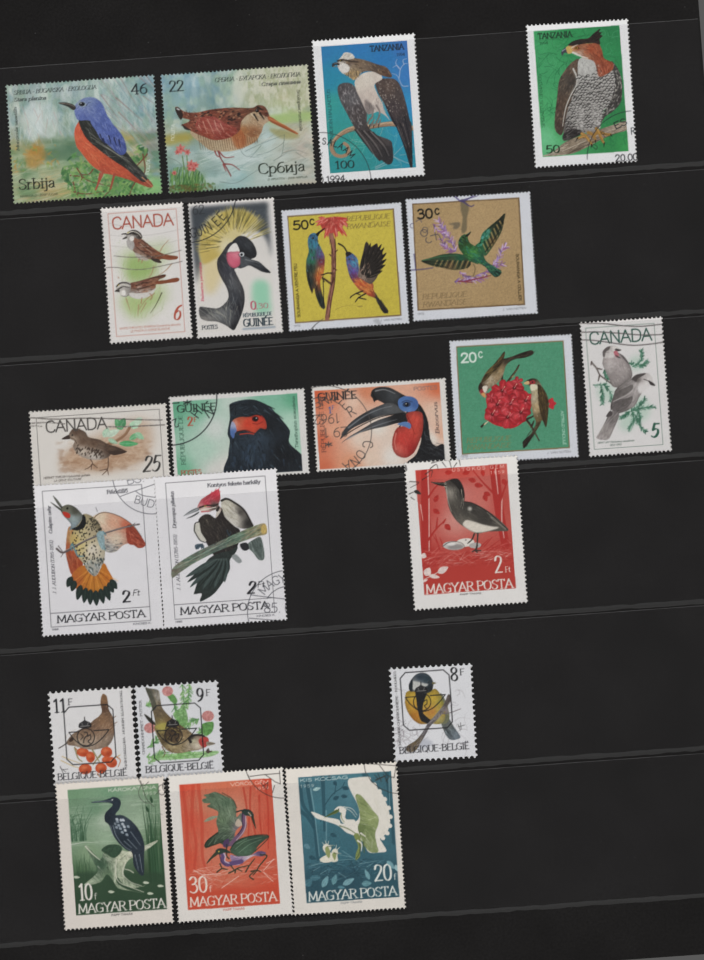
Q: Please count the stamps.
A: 22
